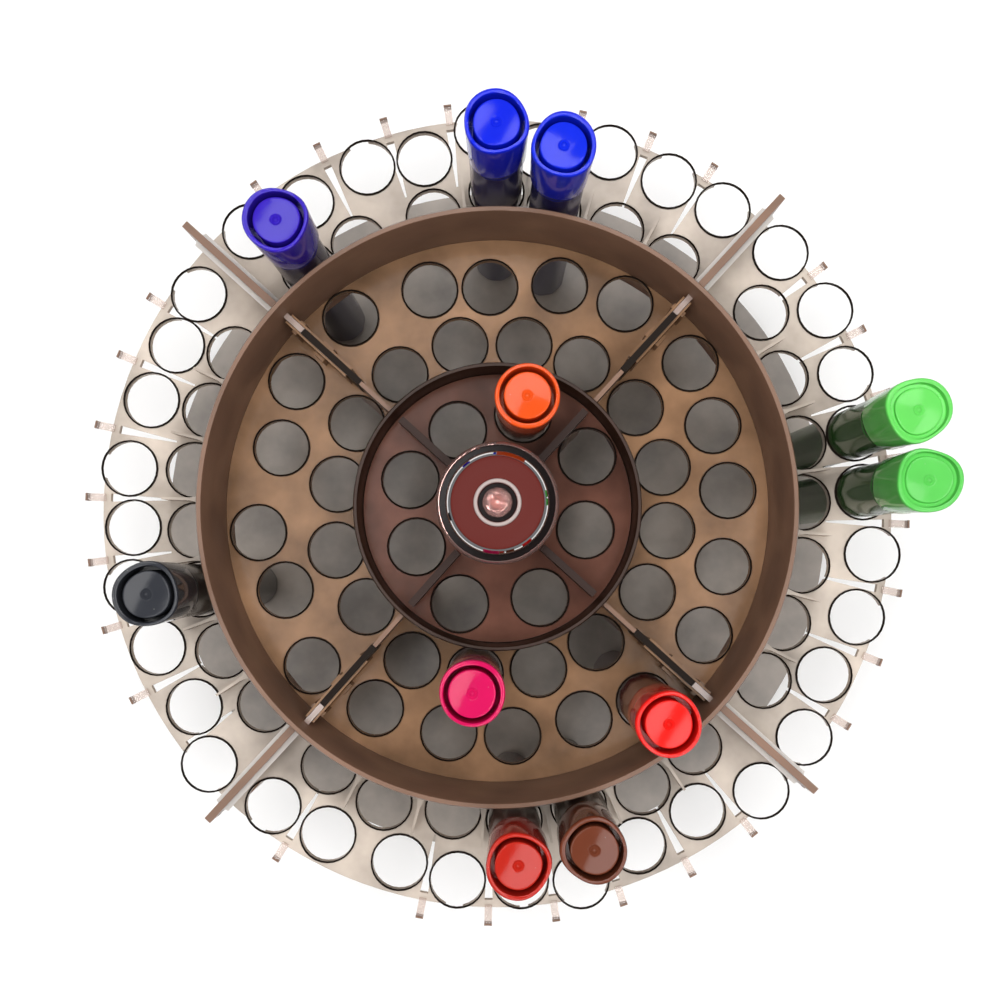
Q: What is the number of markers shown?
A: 11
